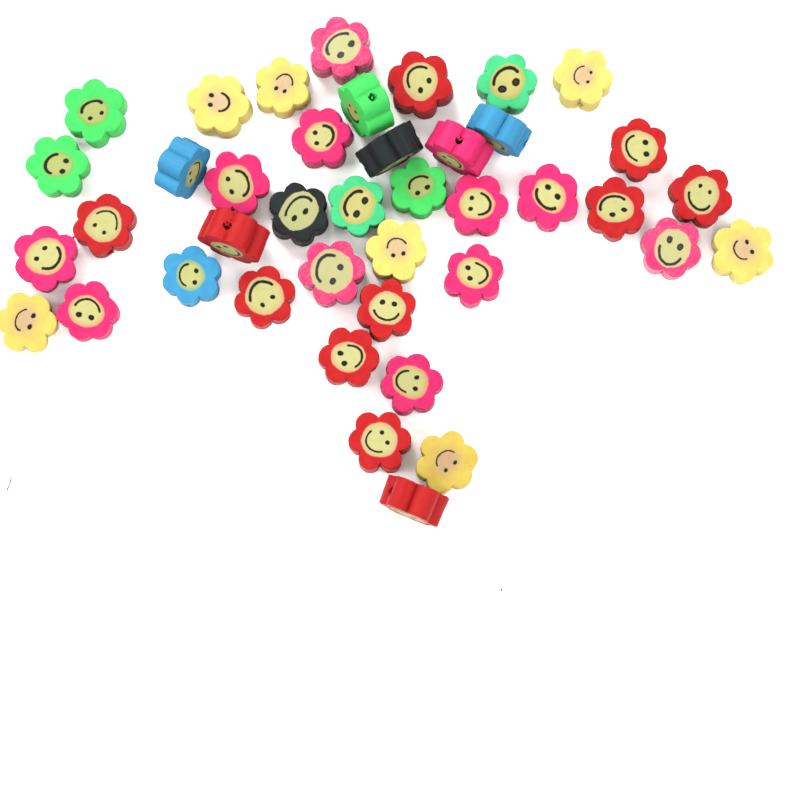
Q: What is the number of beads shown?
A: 41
